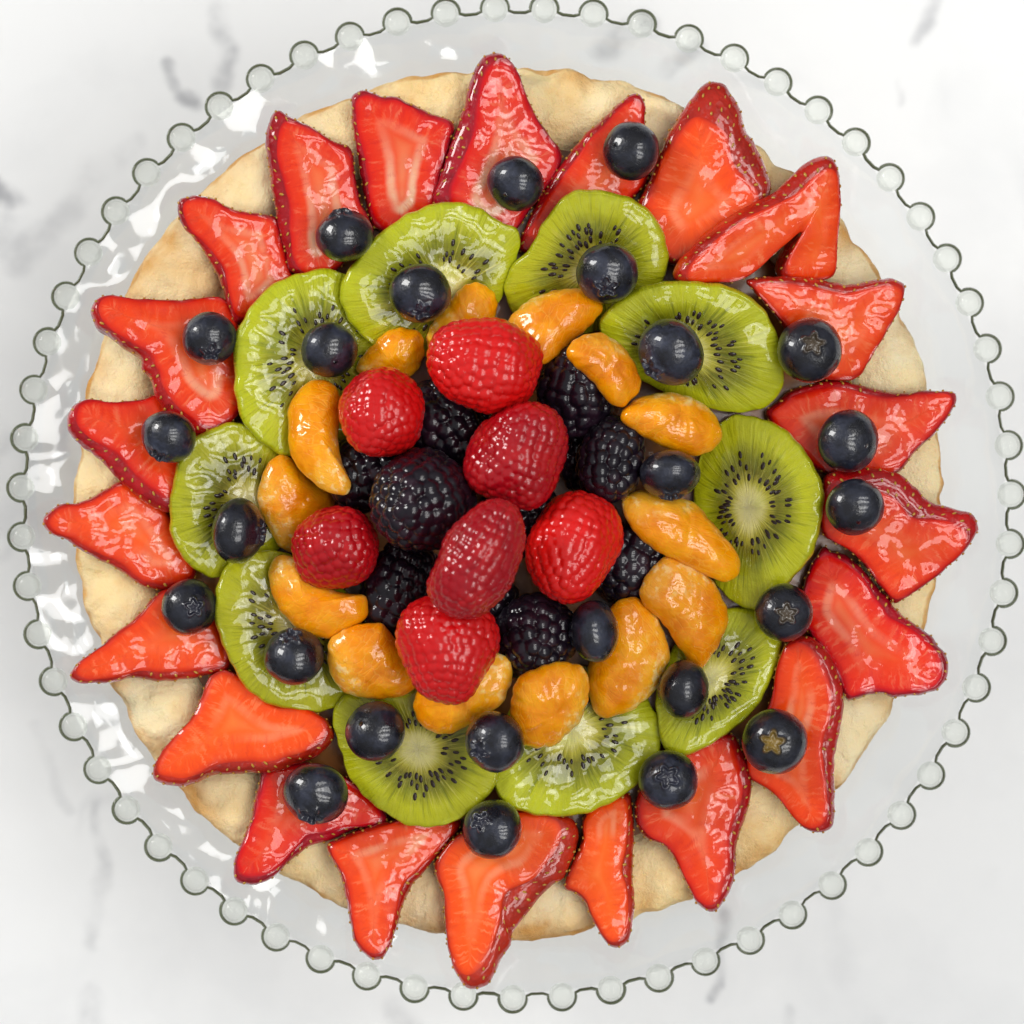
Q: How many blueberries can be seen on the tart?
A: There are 25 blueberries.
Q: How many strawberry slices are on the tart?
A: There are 22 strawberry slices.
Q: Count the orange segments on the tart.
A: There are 14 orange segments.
